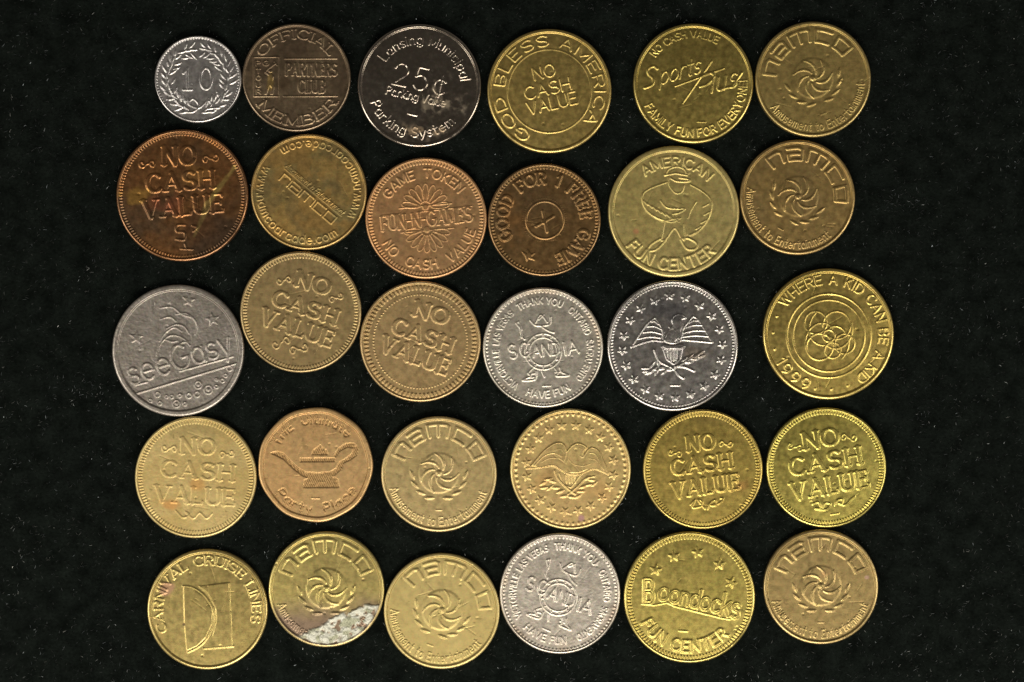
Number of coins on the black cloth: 30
